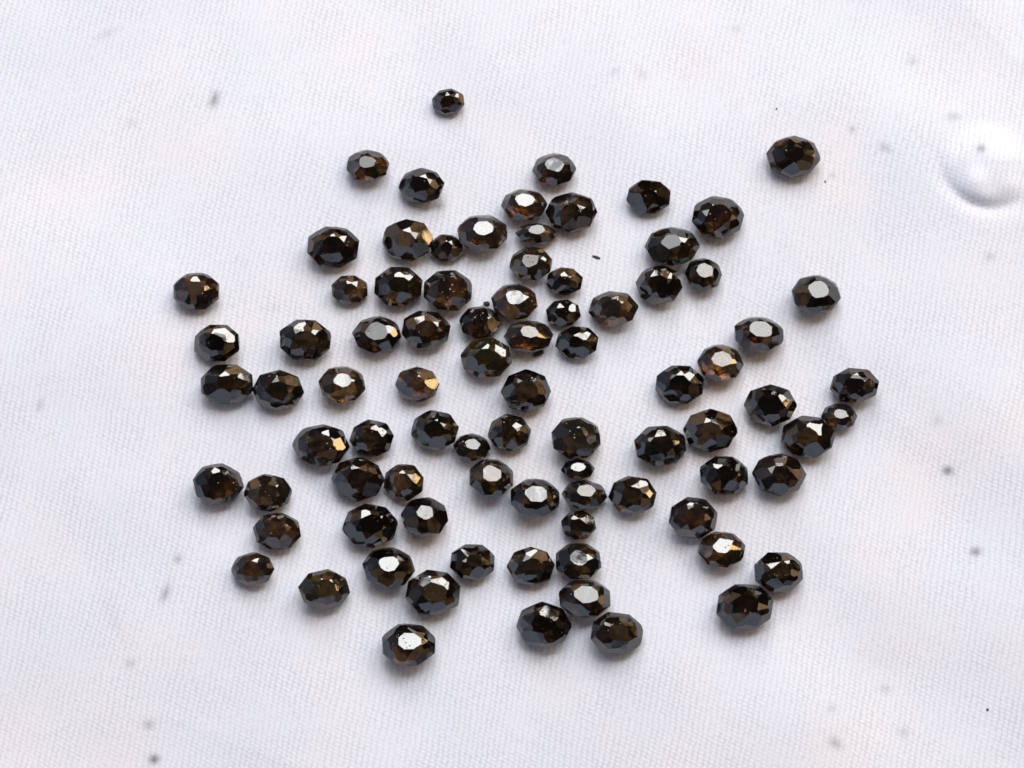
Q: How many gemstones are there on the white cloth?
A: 85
